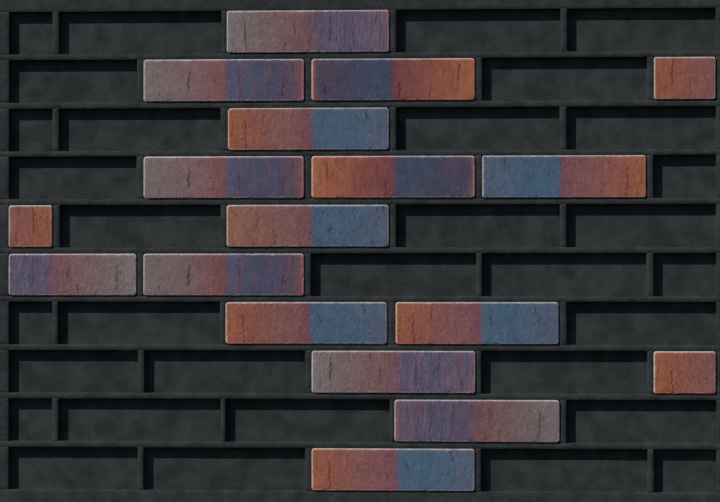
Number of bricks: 18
